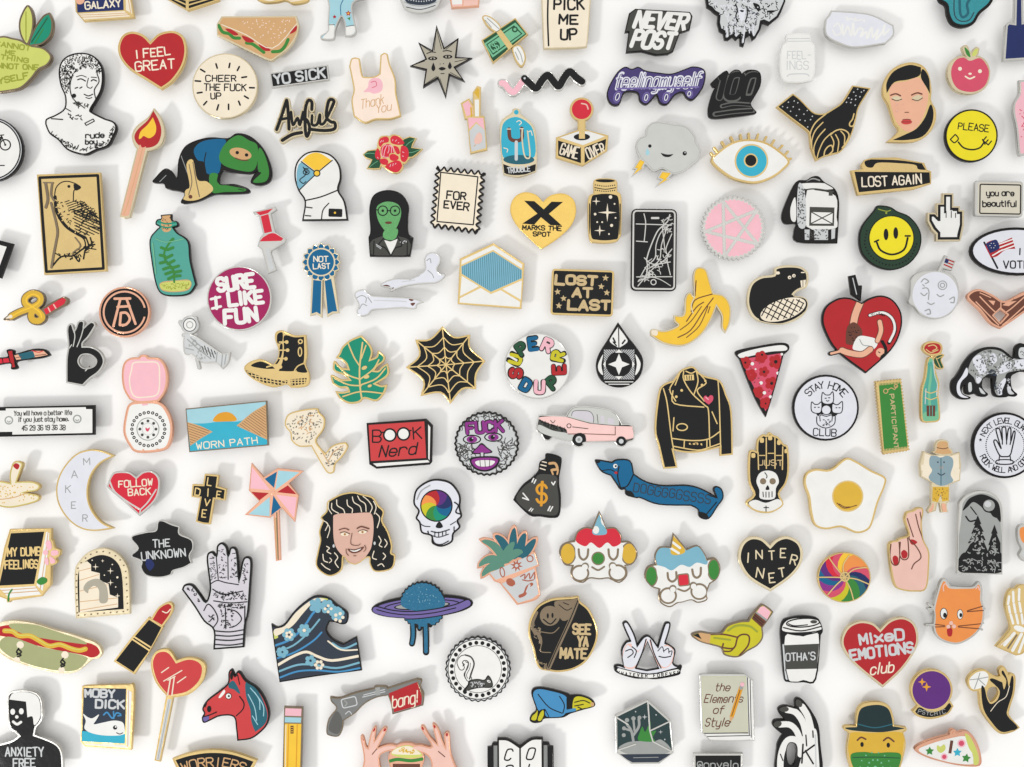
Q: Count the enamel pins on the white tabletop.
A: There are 146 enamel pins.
